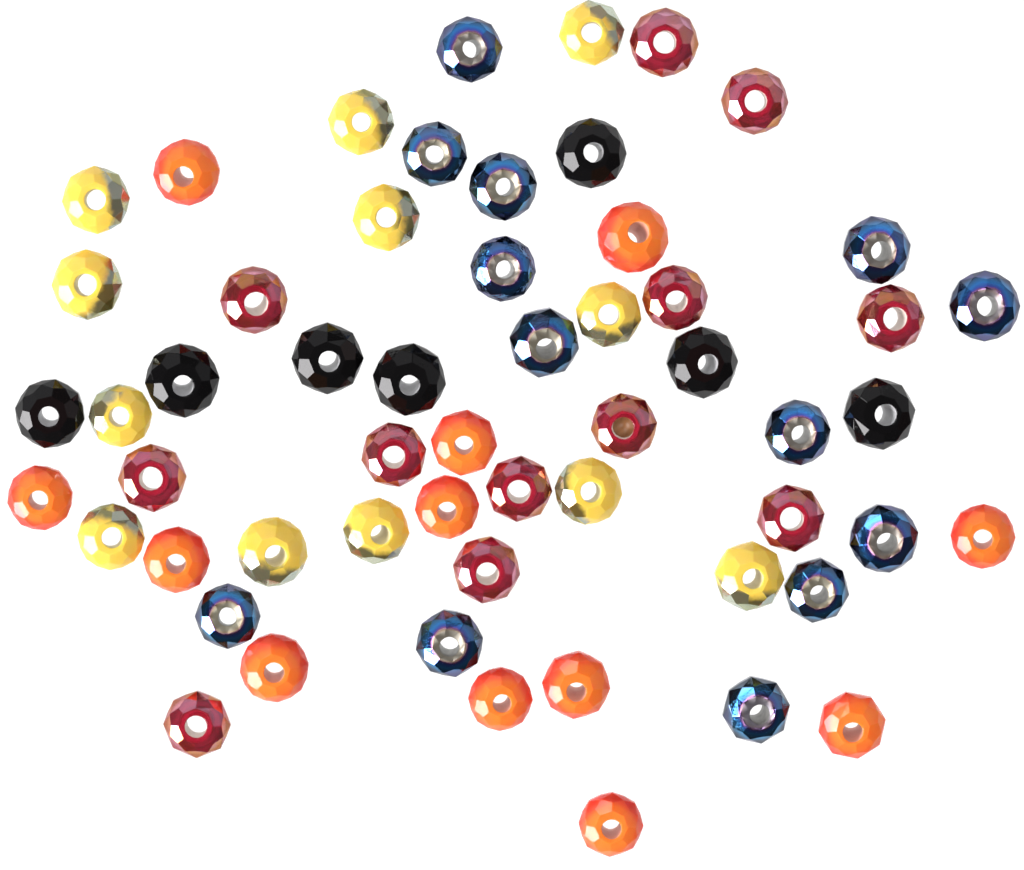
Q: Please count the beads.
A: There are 56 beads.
